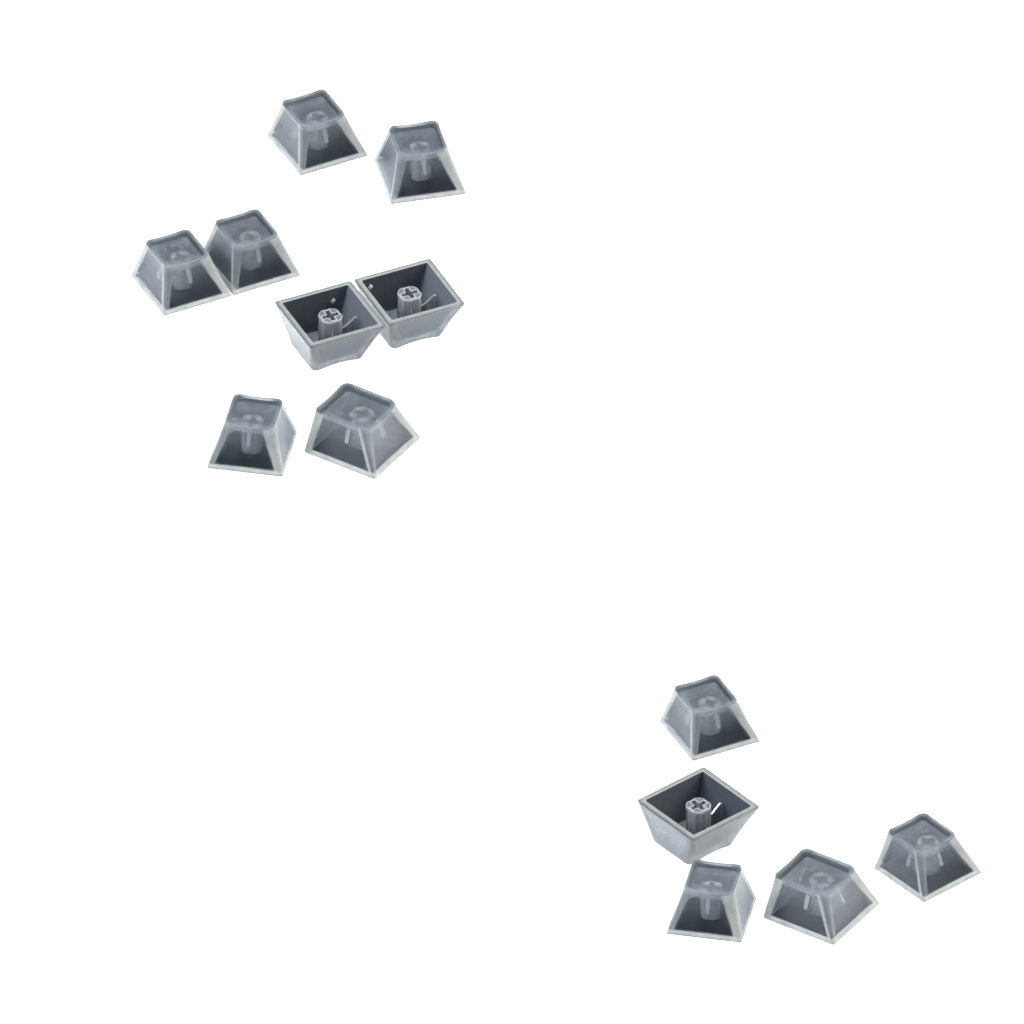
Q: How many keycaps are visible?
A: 13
